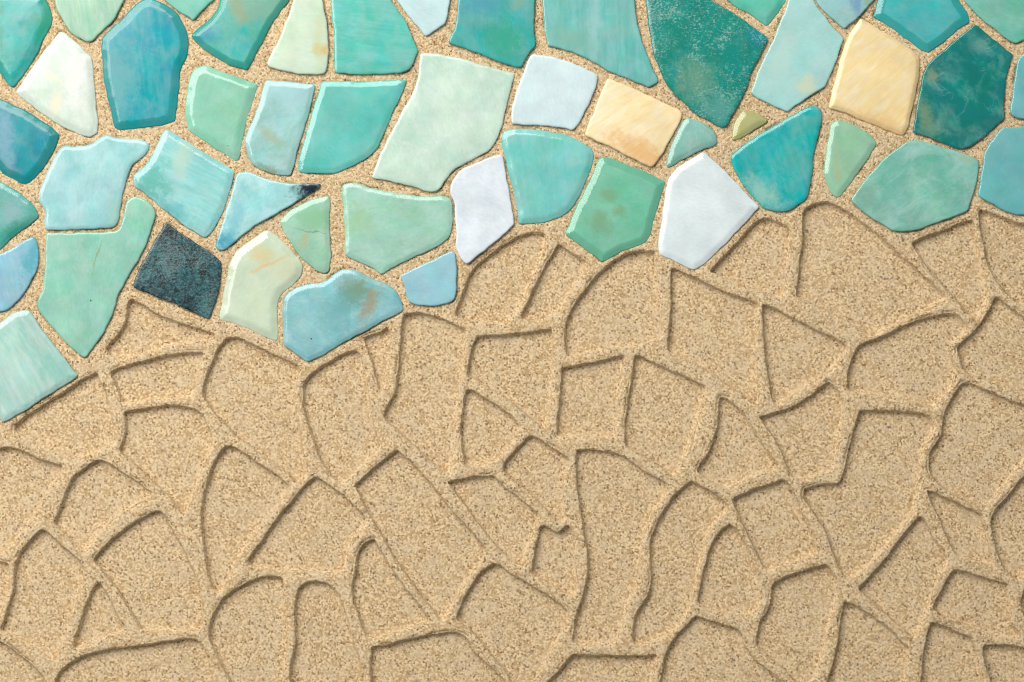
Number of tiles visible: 50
